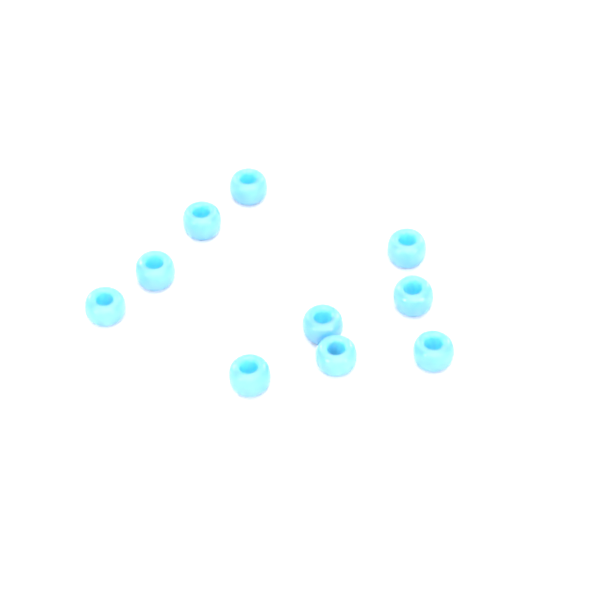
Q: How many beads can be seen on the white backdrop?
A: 10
